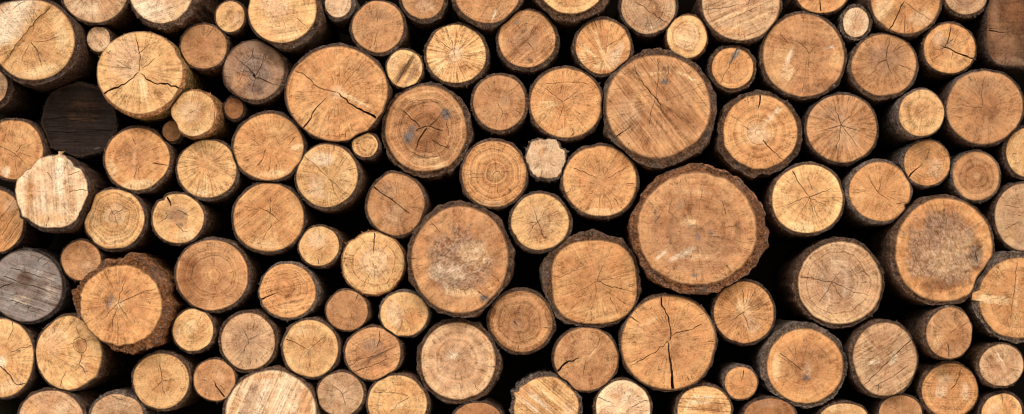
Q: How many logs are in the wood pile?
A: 113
